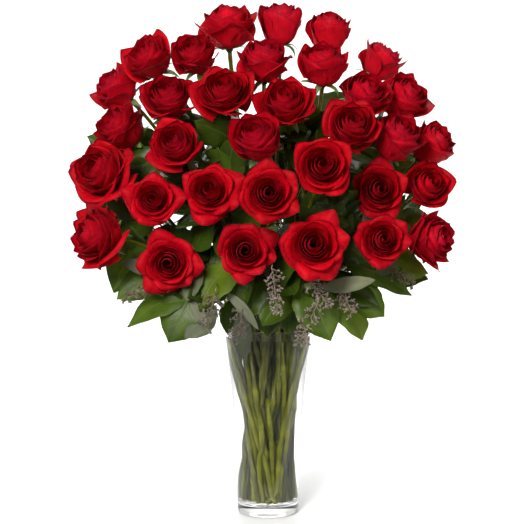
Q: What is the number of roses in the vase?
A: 33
